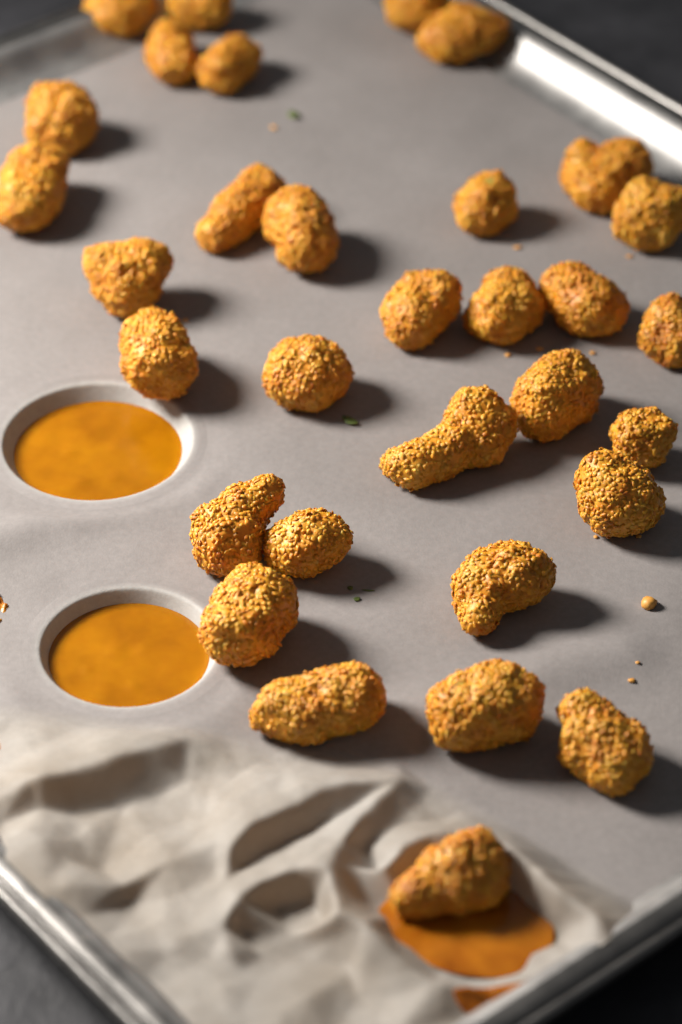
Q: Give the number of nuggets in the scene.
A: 32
